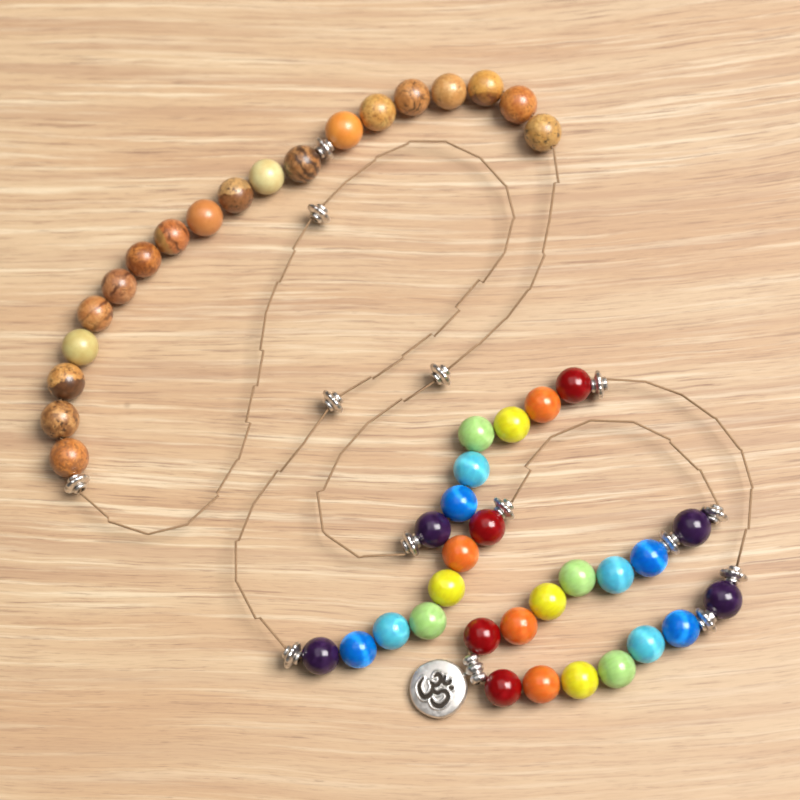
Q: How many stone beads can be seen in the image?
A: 19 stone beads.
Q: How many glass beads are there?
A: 28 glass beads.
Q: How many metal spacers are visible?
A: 13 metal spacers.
